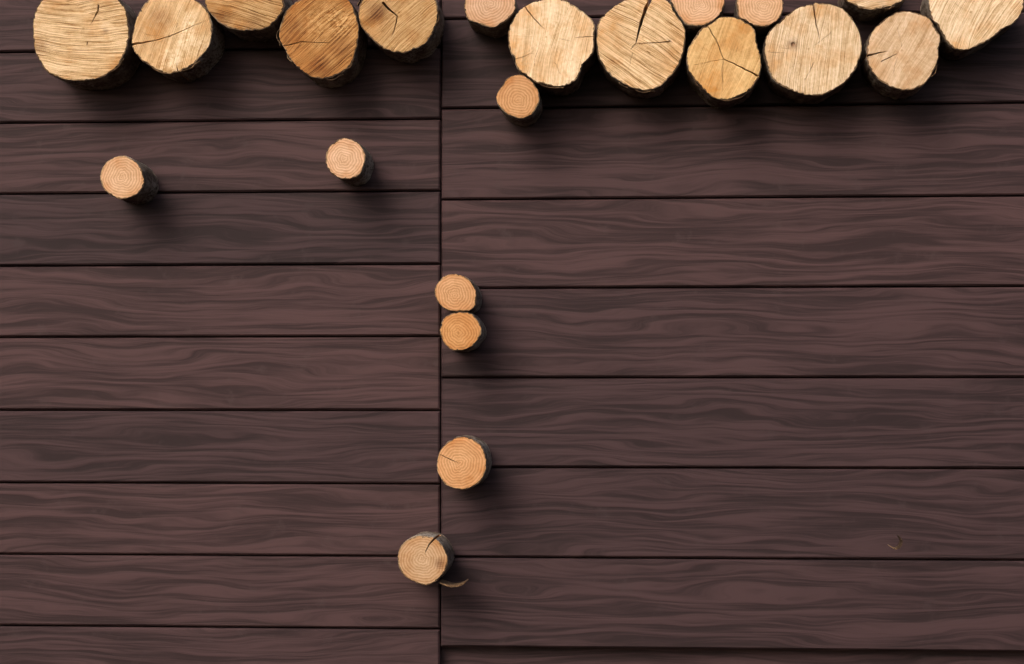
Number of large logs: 12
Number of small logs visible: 10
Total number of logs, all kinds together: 22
